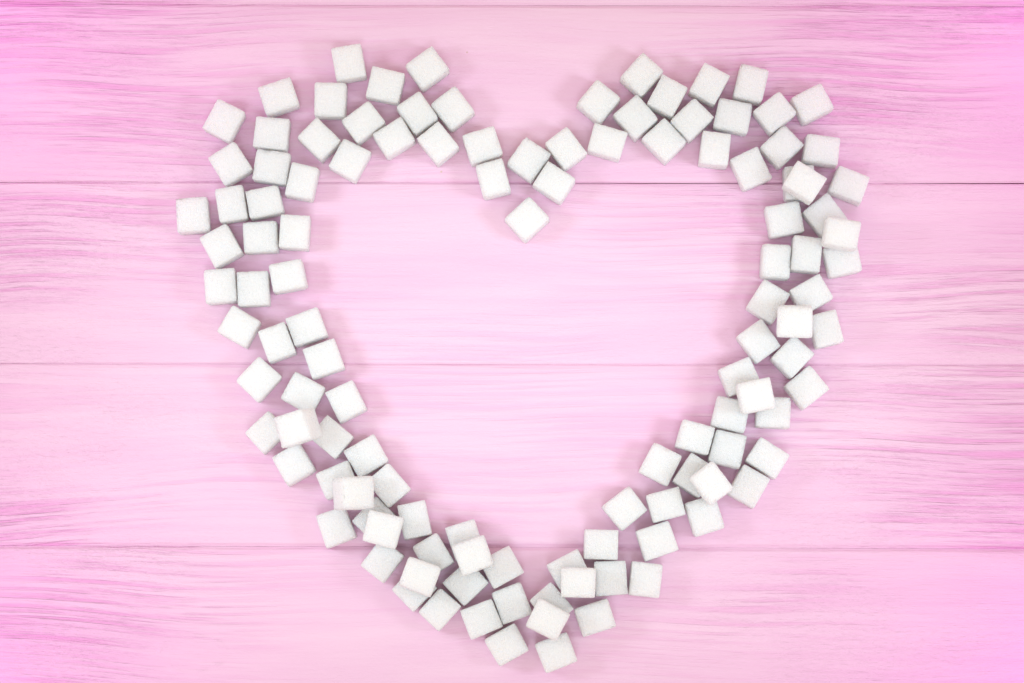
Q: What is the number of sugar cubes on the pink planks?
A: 119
